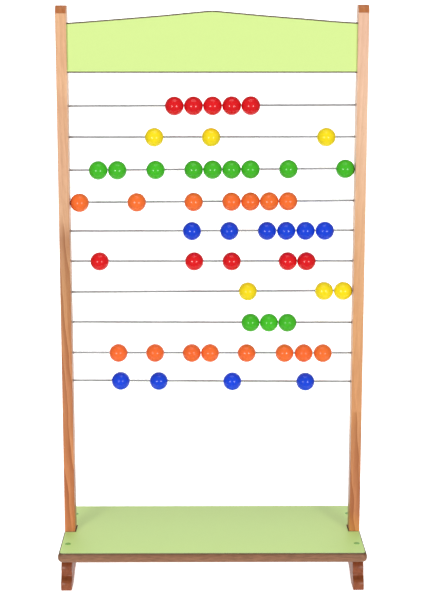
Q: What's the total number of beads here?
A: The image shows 53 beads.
